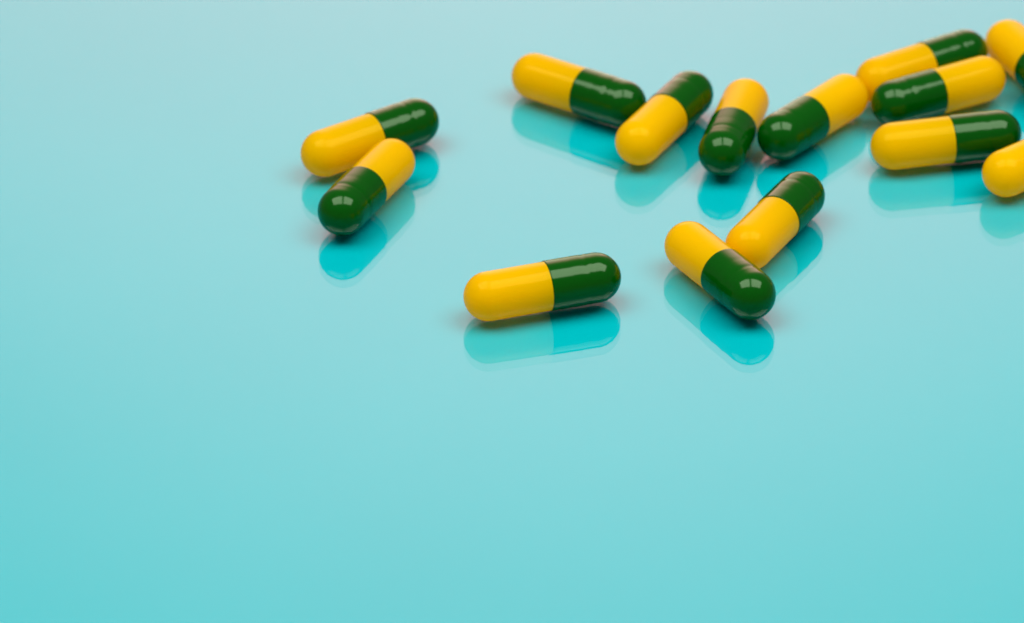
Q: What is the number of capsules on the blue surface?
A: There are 14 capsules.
